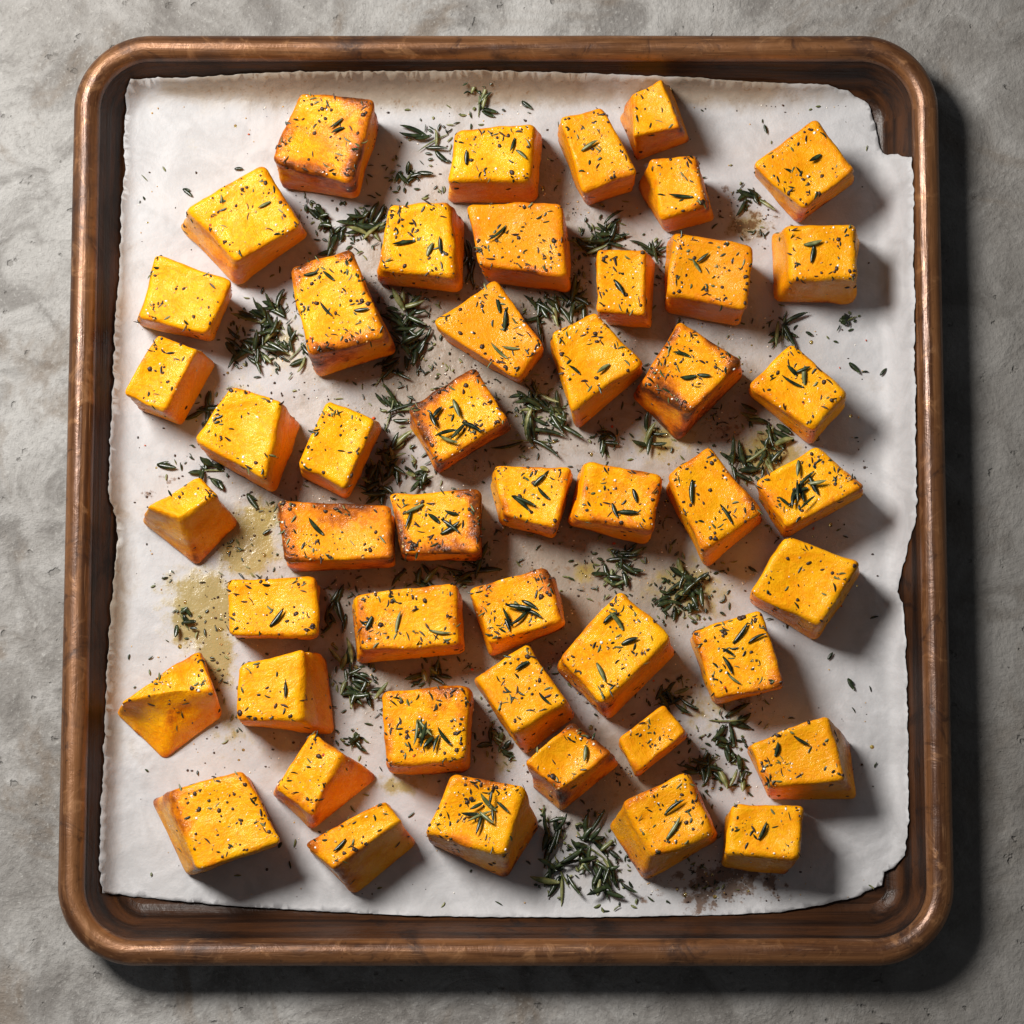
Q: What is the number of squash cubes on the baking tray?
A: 48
